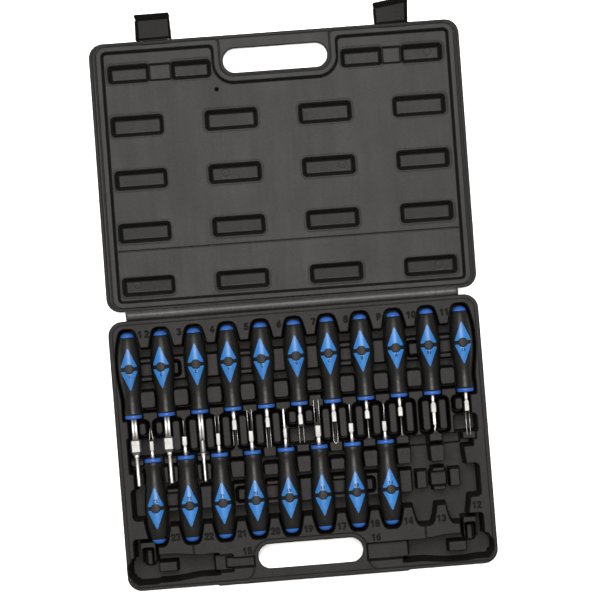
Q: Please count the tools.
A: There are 19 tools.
